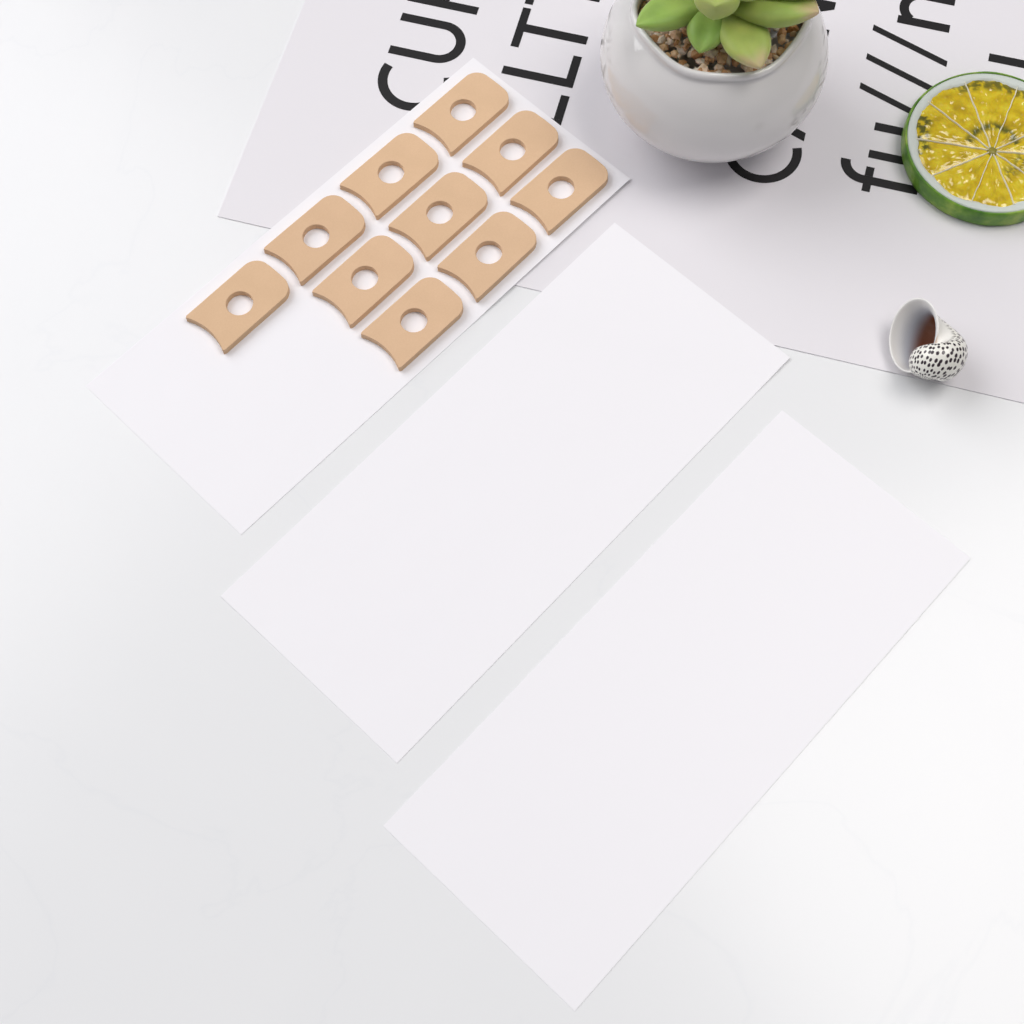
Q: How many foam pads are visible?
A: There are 10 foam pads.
